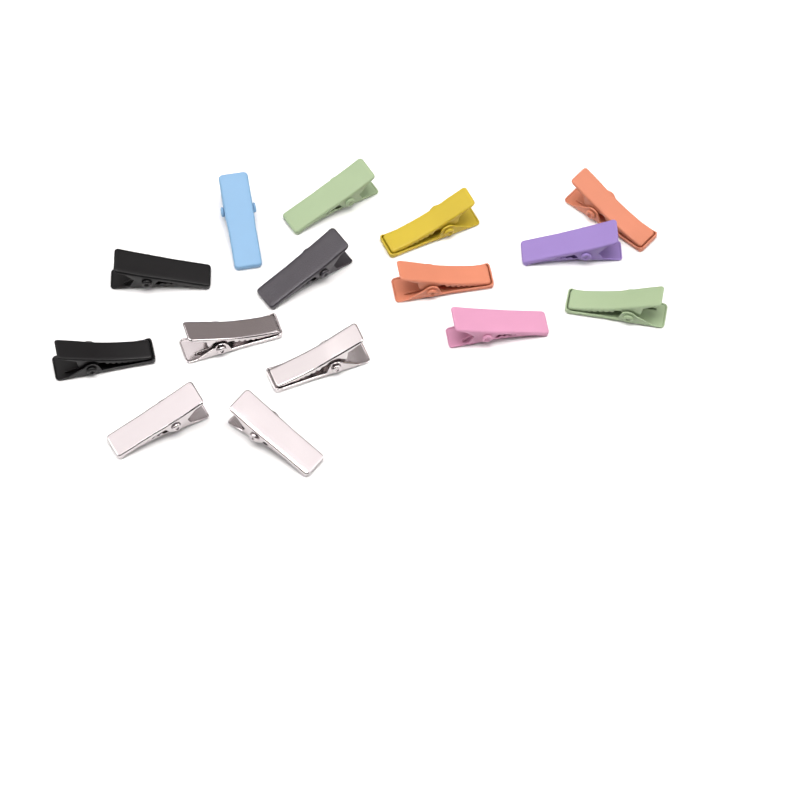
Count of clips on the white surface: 15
